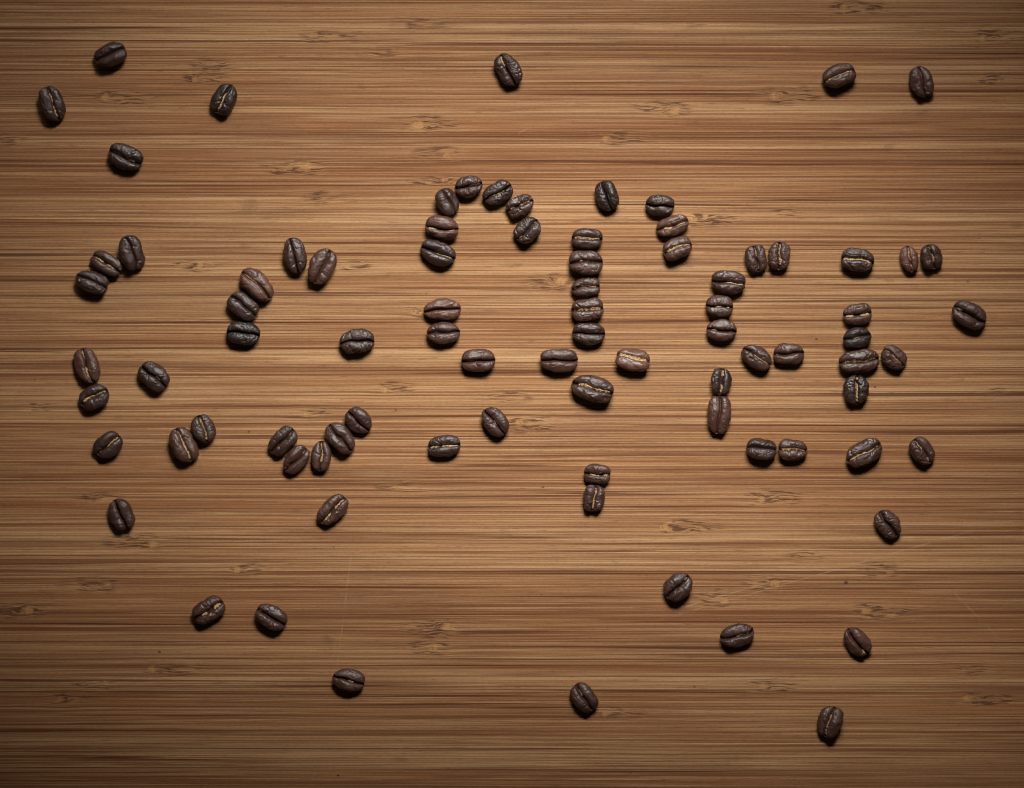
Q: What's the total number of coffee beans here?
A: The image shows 86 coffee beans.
